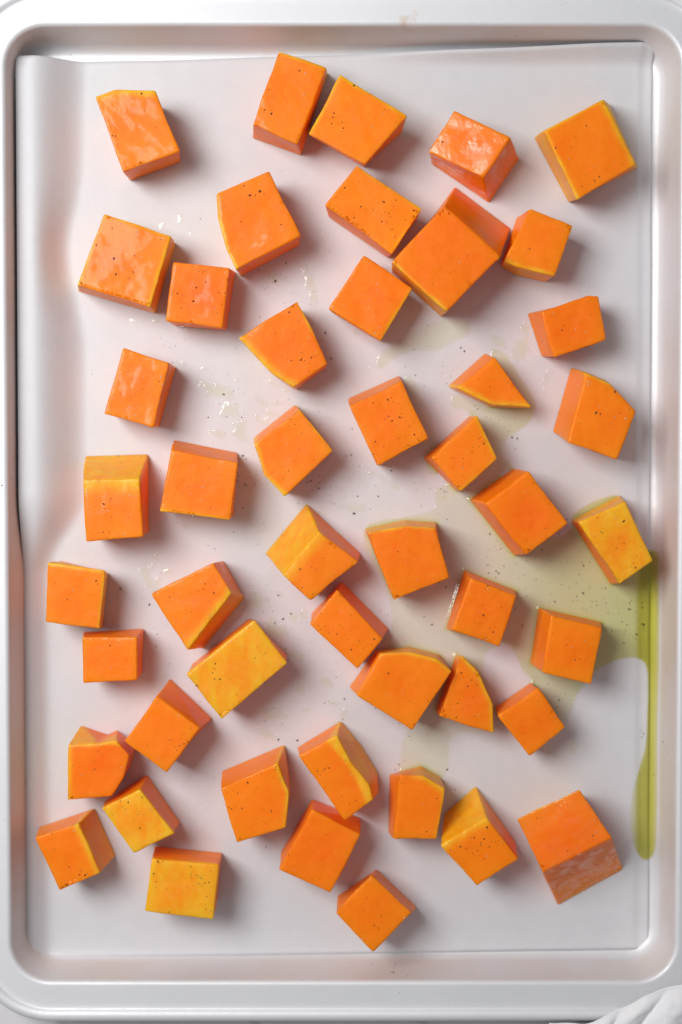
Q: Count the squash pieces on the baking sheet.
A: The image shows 48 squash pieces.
